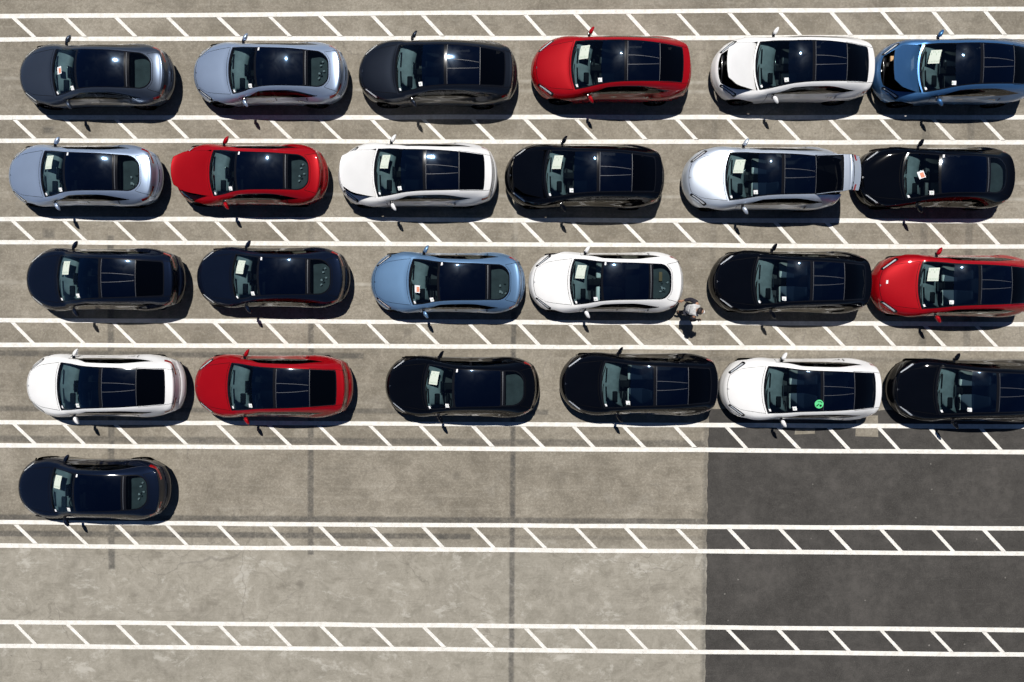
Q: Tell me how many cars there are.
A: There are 25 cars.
